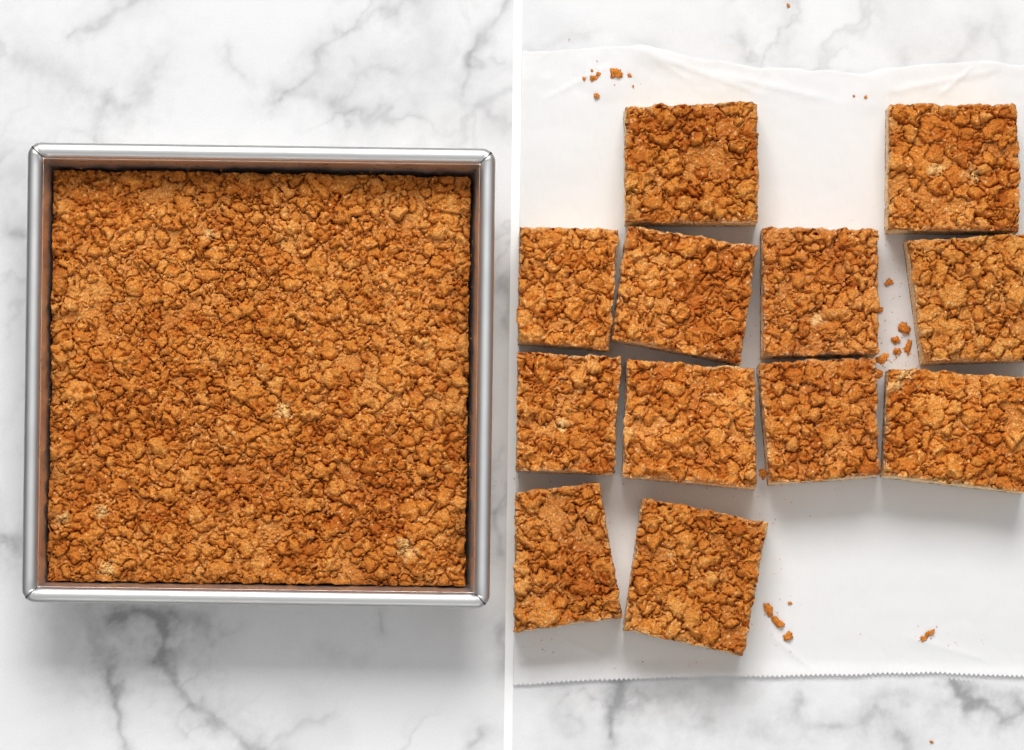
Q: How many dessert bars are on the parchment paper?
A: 12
